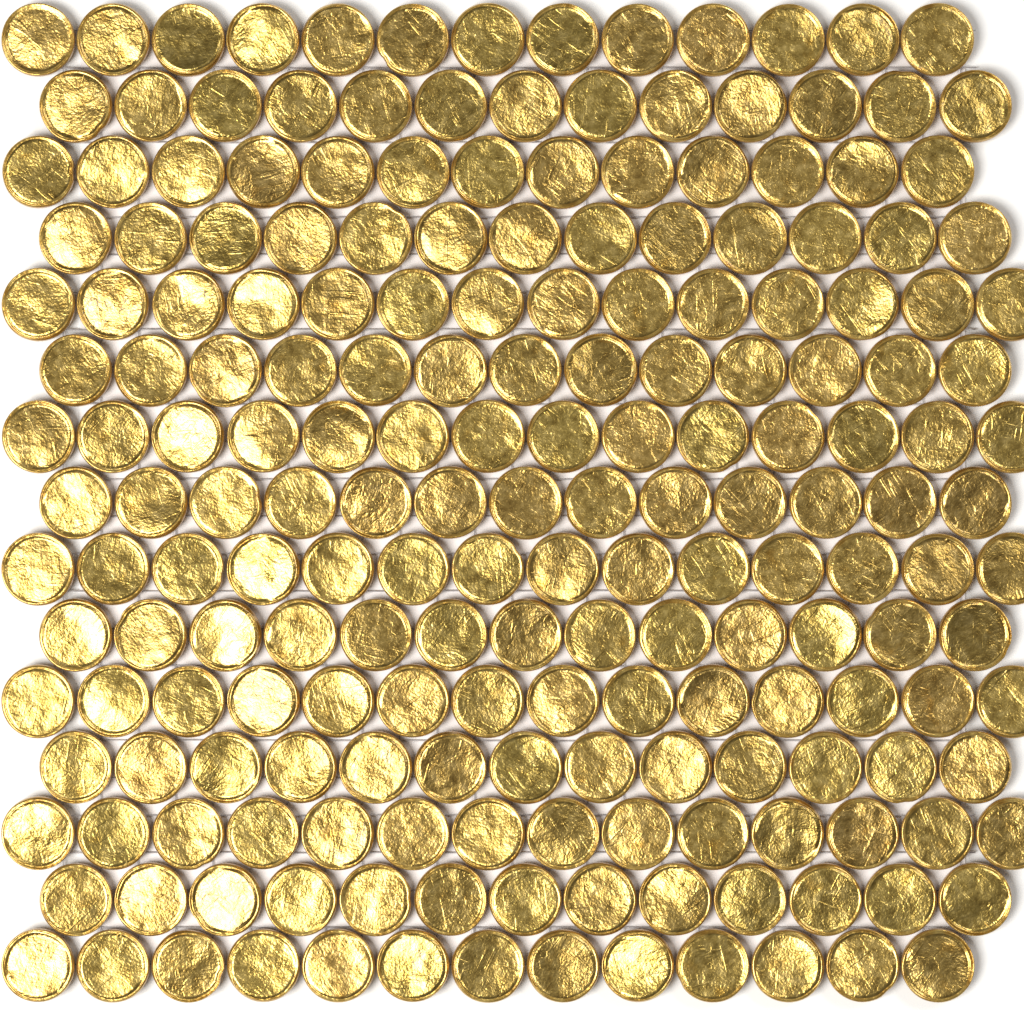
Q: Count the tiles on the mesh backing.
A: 200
